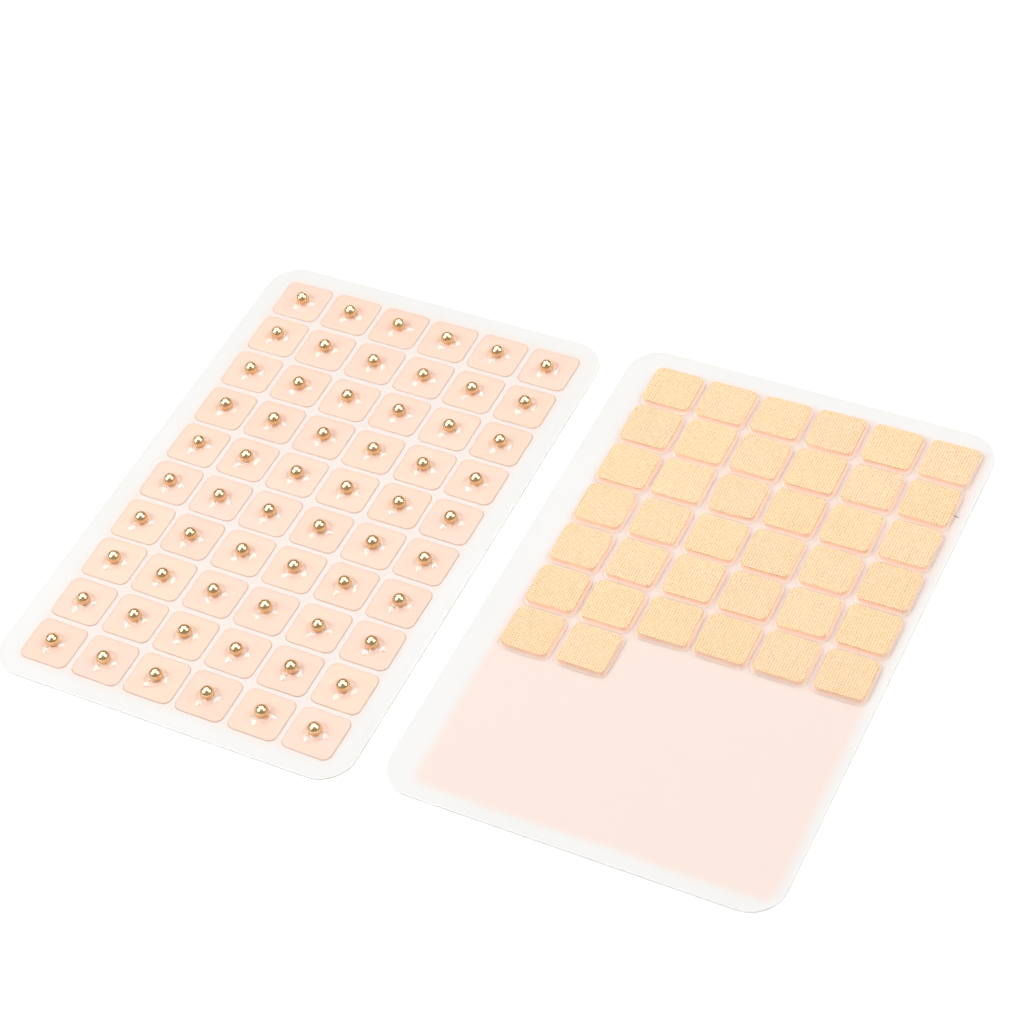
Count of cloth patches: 38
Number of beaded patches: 60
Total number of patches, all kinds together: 98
